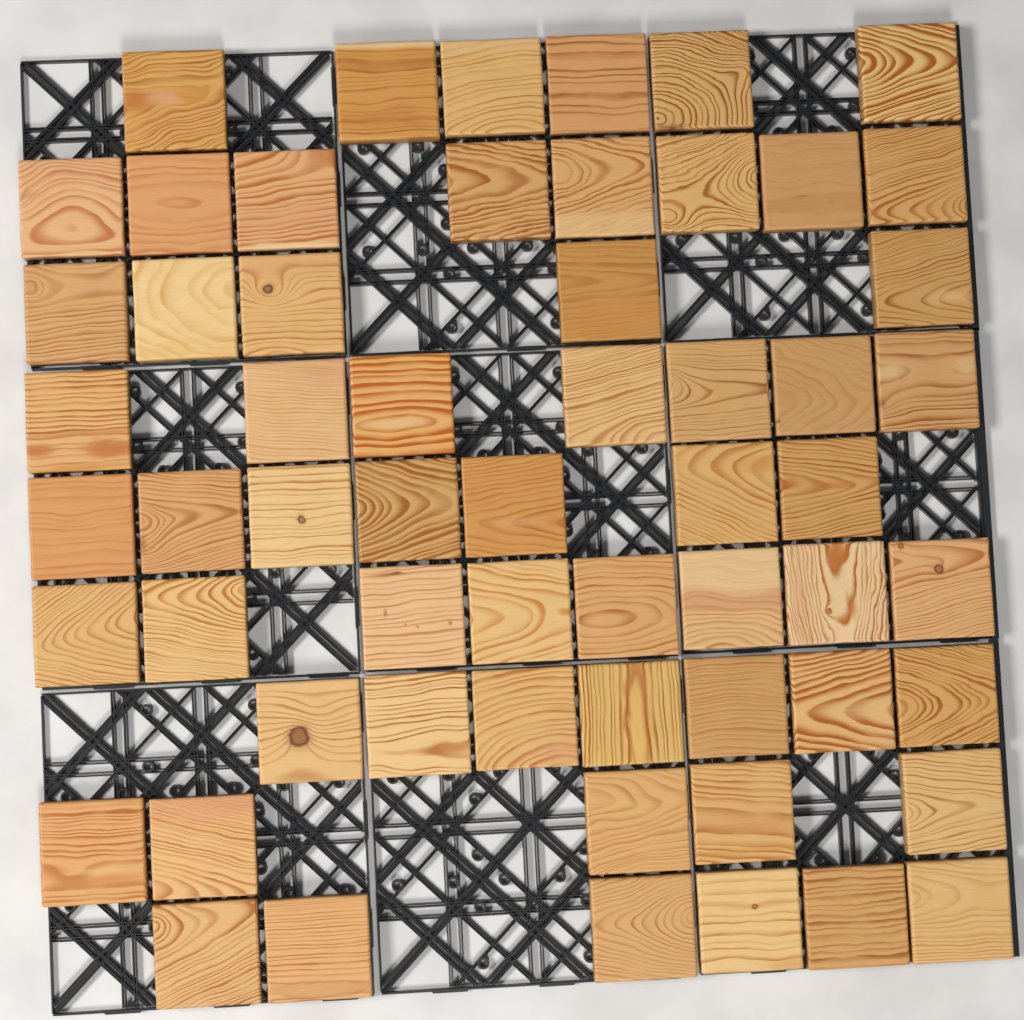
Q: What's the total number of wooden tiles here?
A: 59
